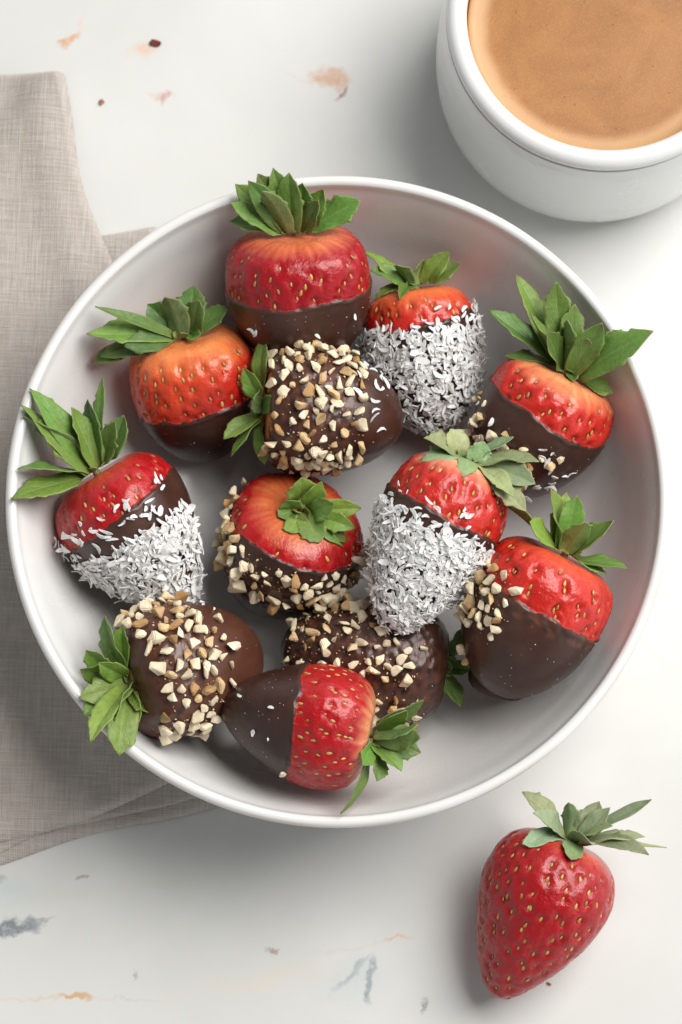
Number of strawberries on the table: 13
